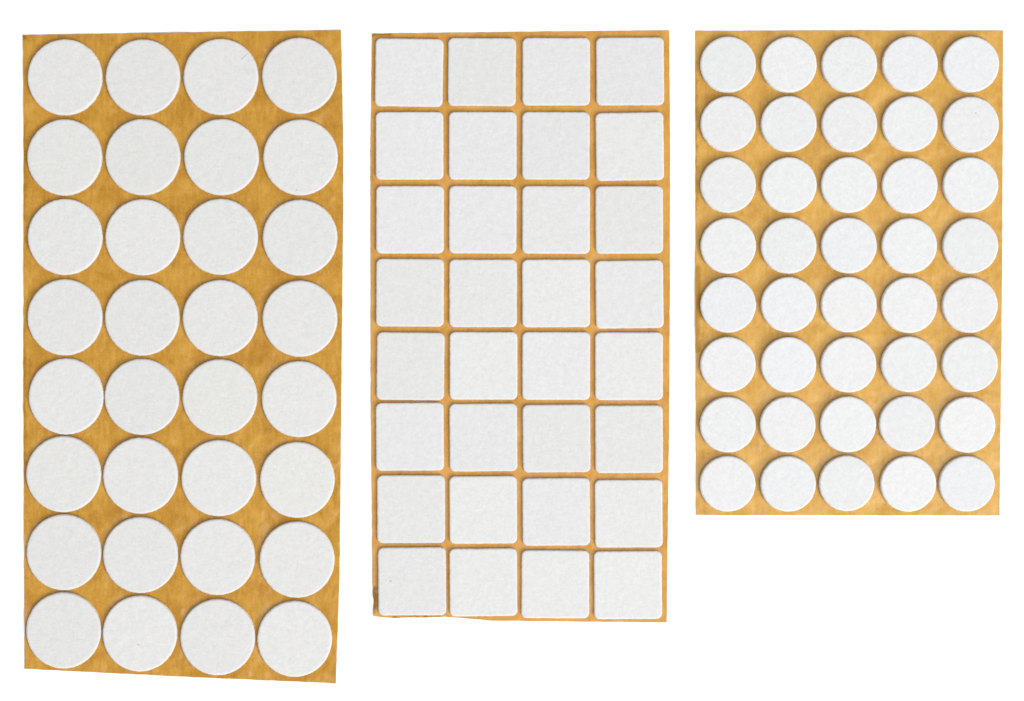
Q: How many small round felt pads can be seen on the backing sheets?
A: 40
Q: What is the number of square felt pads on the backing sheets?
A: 32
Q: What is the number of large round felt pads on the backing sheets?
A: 32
